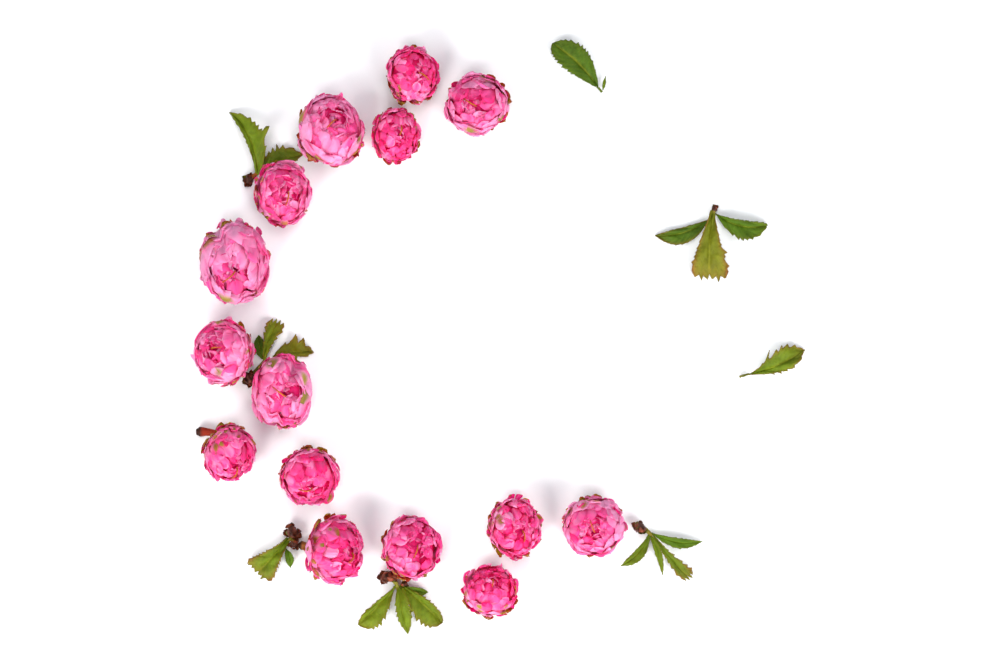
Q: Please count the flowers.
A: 15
